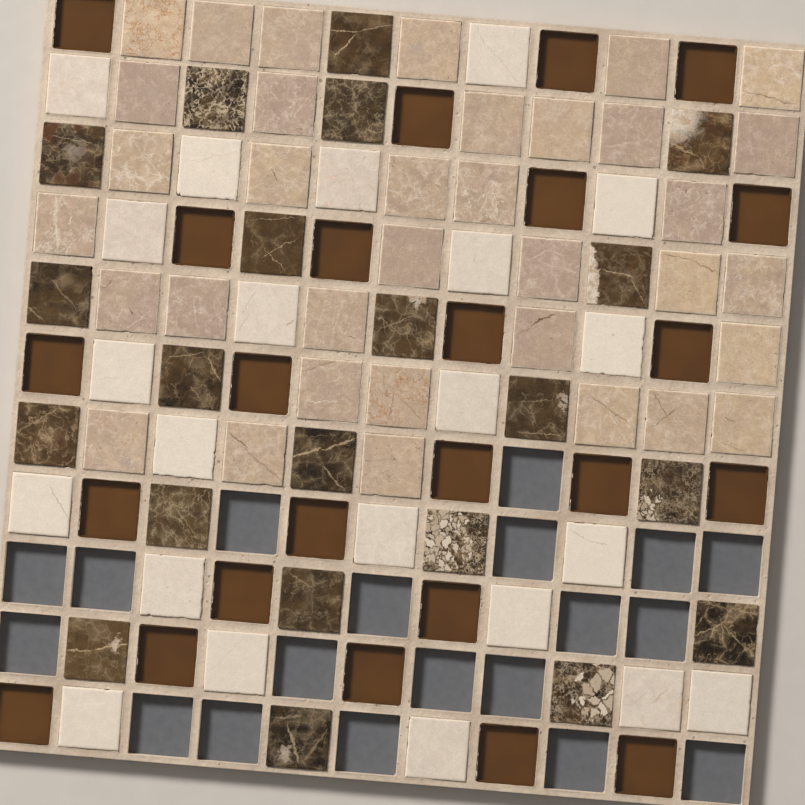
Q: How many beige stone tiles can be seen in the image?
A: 35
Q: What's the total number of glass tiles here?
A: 24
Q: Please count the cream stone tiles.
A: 22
